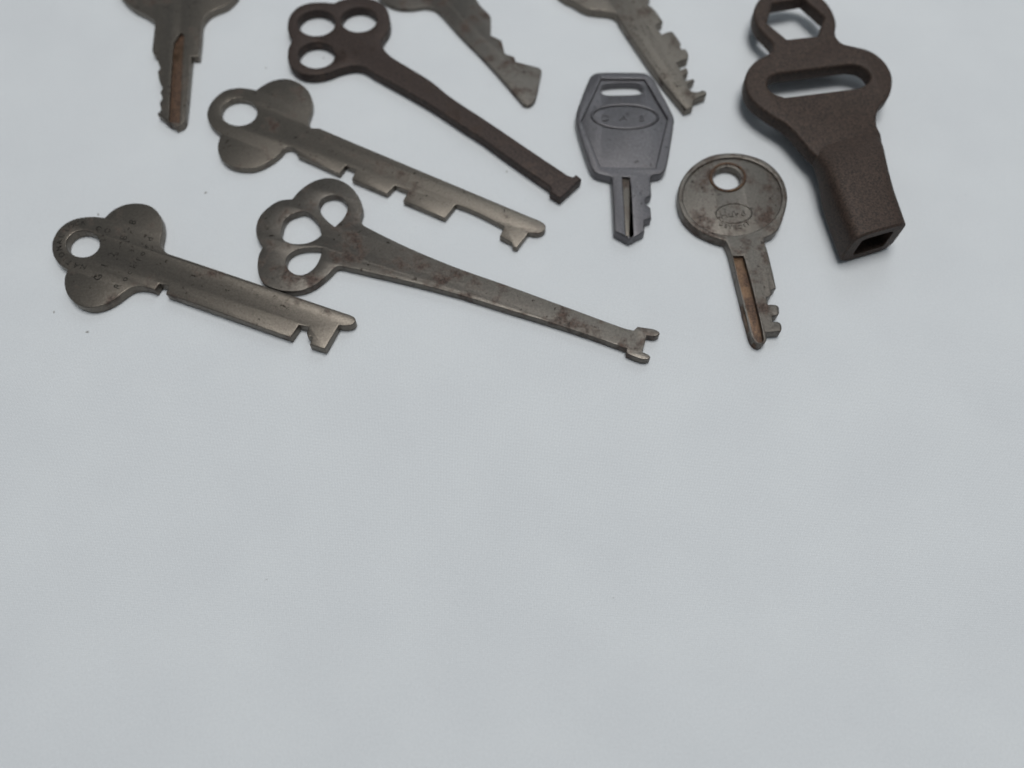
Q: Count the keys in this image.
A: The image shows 10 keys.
